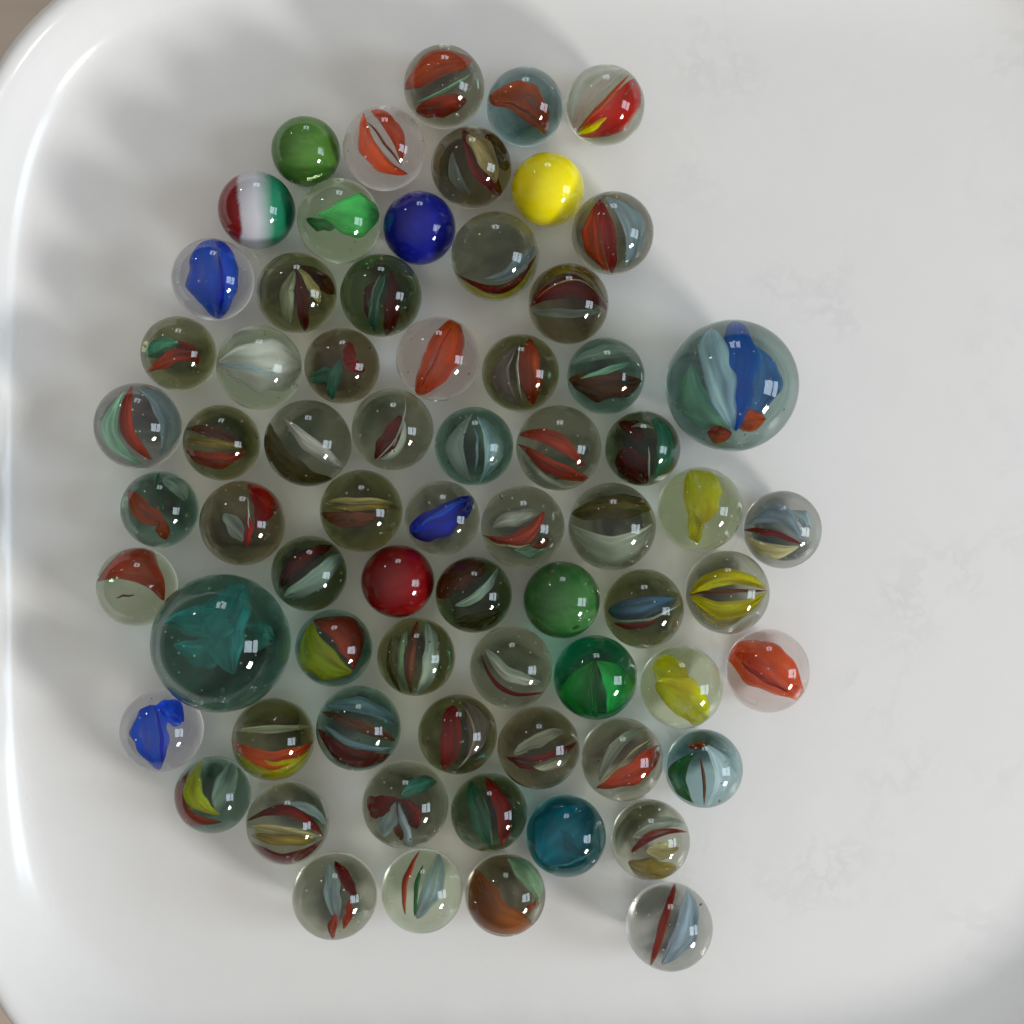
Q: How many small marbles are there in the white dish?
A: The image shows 67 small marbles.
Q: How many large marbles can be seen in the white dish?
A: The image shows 2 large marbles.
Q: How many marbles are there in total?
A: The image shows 69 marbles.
